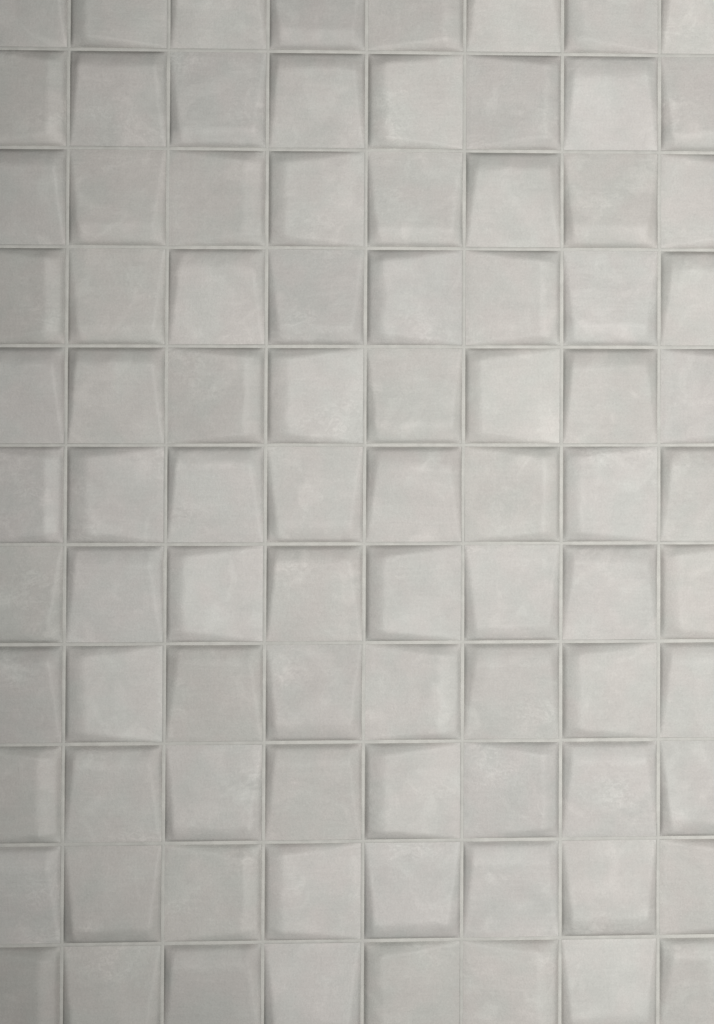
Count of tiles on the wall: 88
